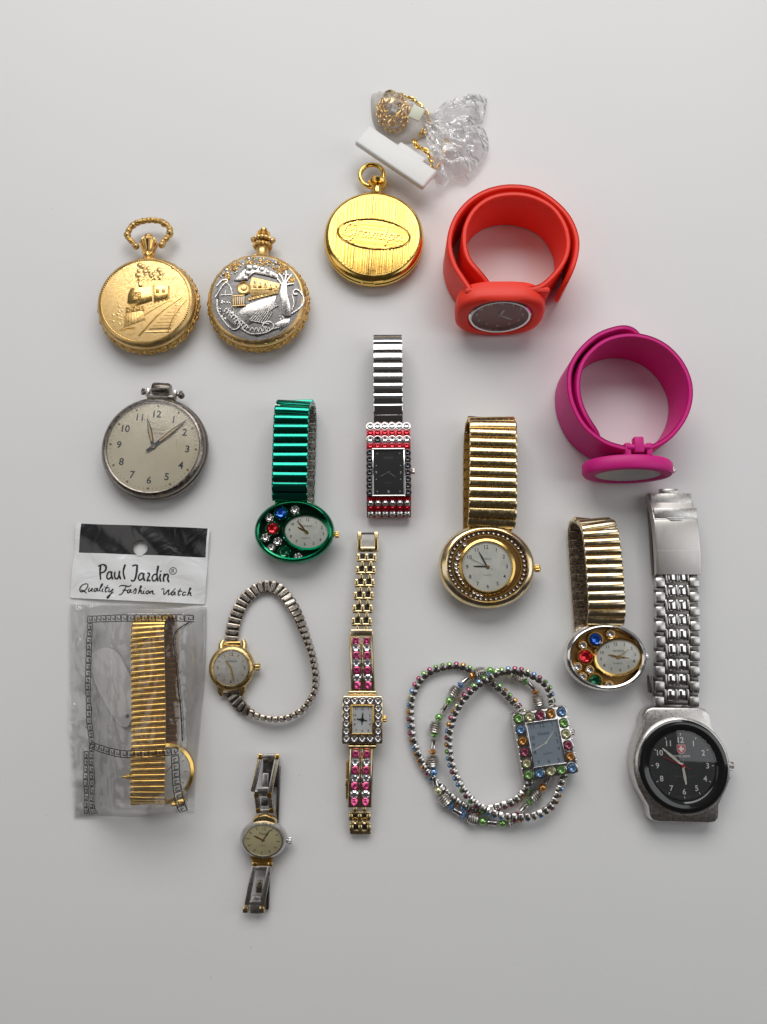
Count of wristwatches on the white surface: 12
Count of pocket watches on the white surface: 4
